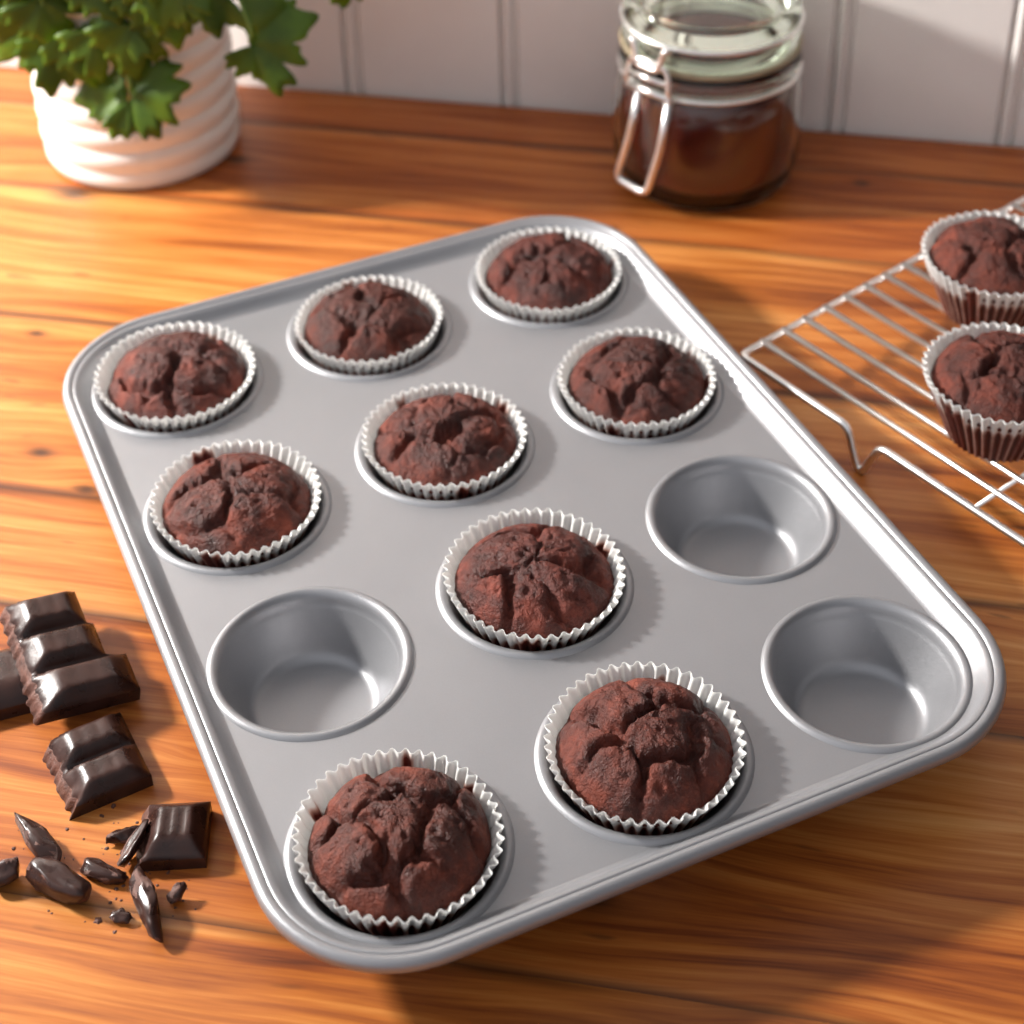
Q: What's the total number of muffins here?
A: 11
